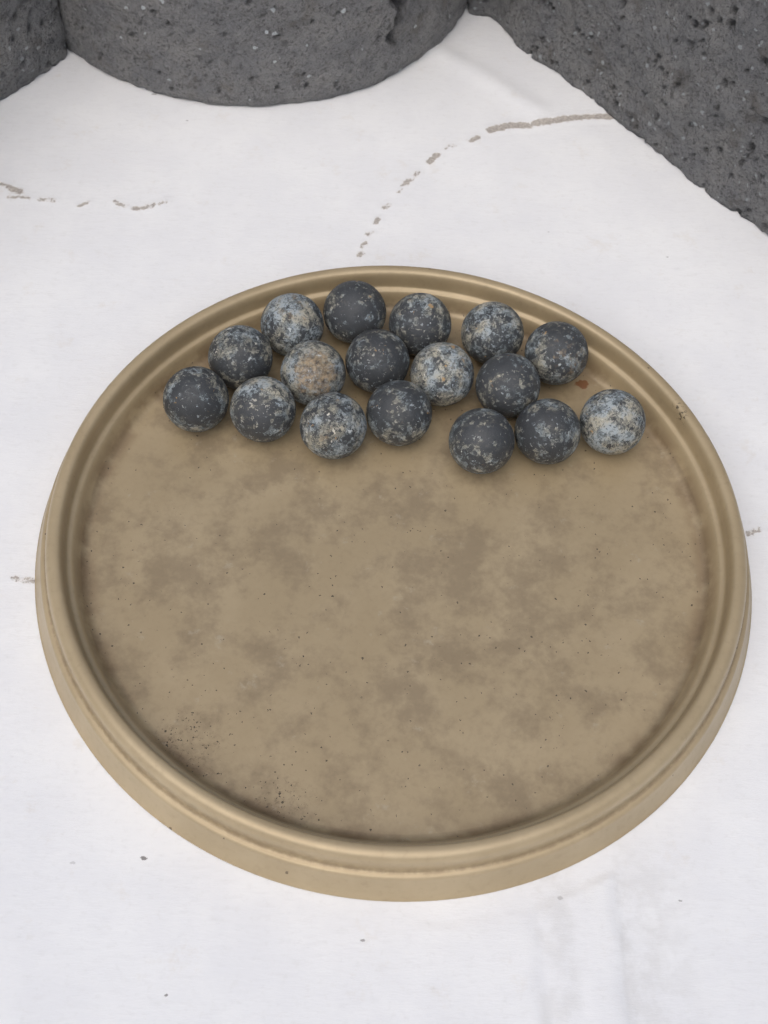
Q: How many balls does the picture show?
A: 17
